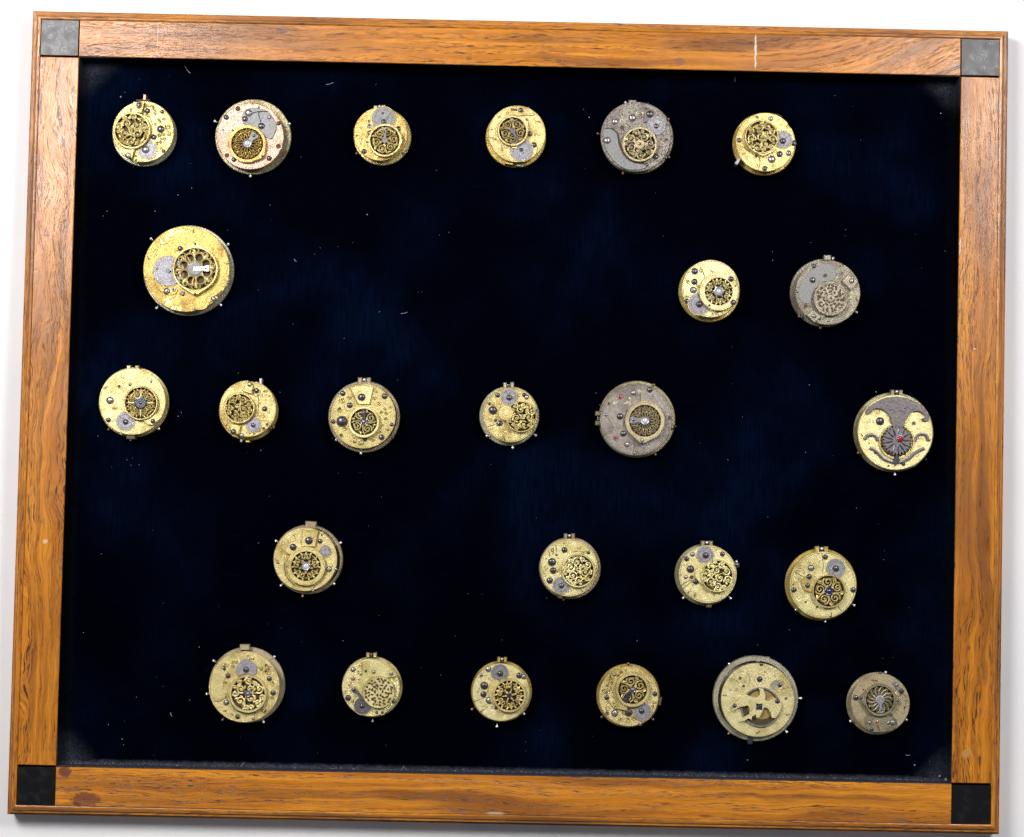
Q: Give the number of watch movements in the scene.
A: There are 25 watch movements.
